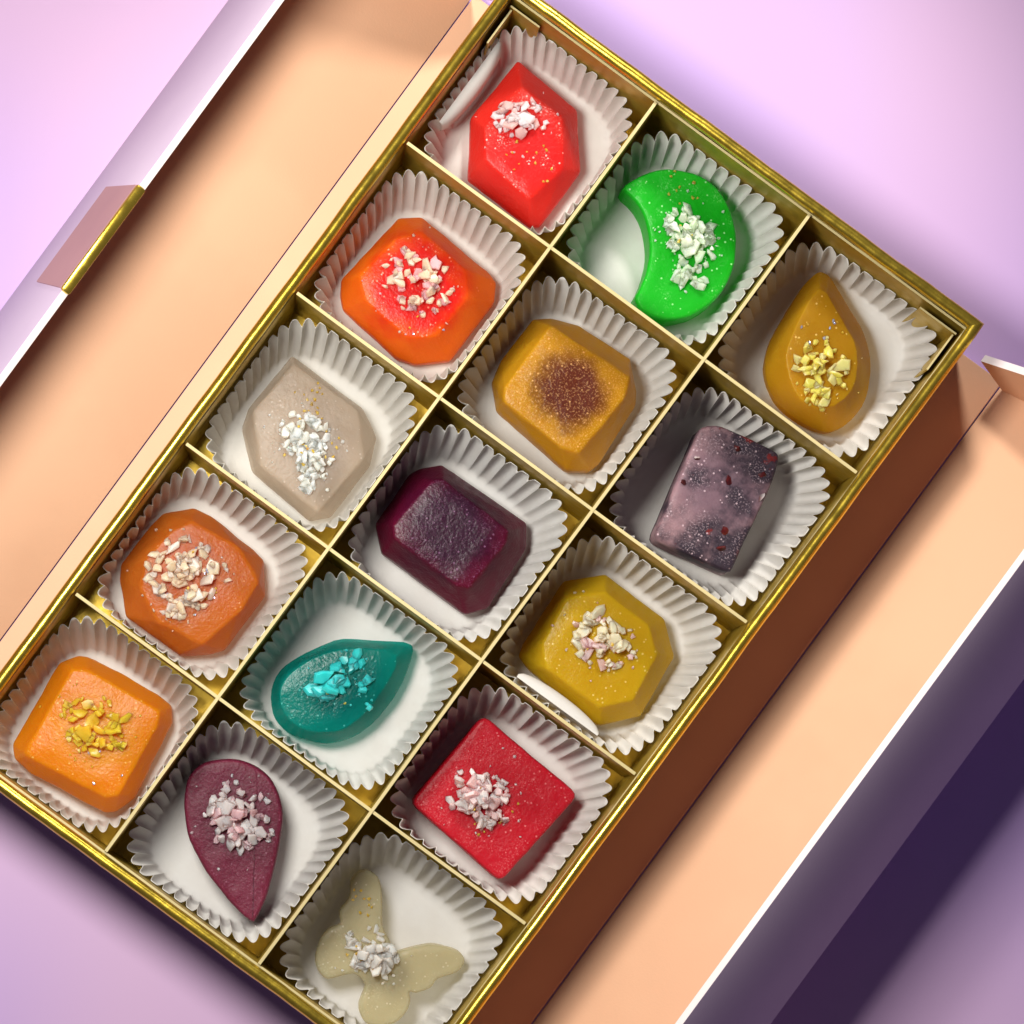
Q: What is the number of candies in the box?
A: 15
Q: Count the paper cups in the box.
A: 15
